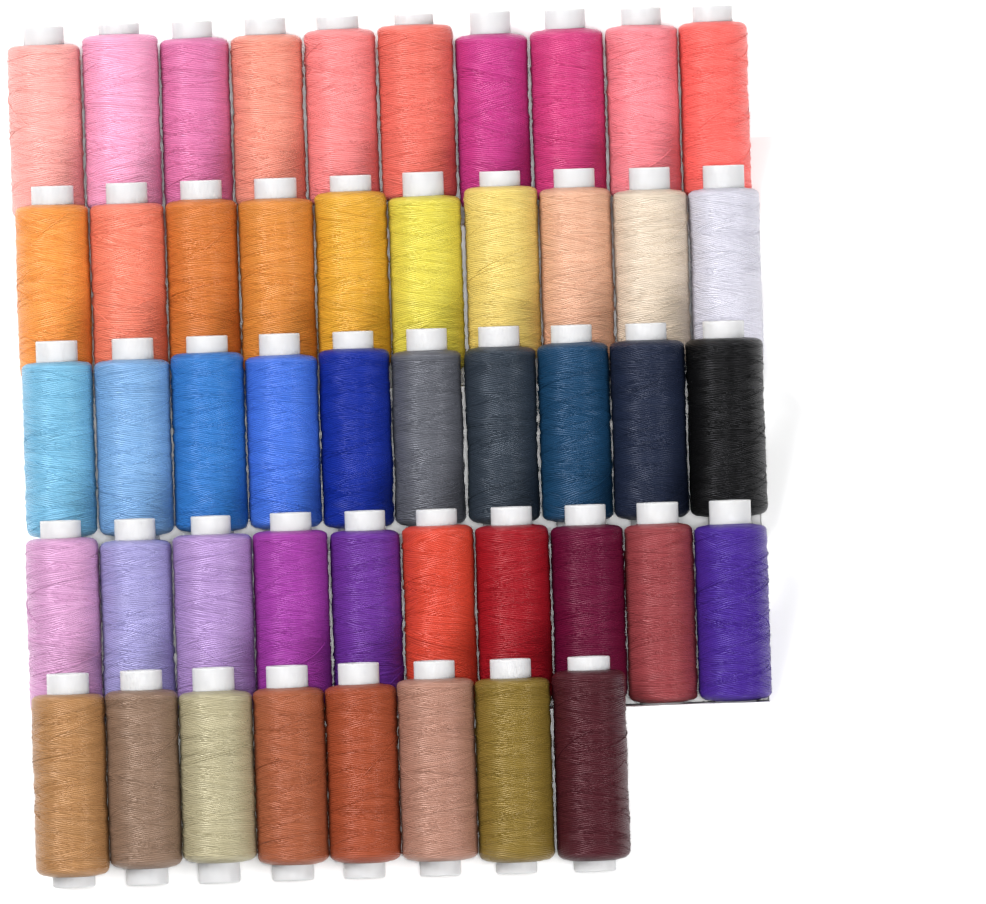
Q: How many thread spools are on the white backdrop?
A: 48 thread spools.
